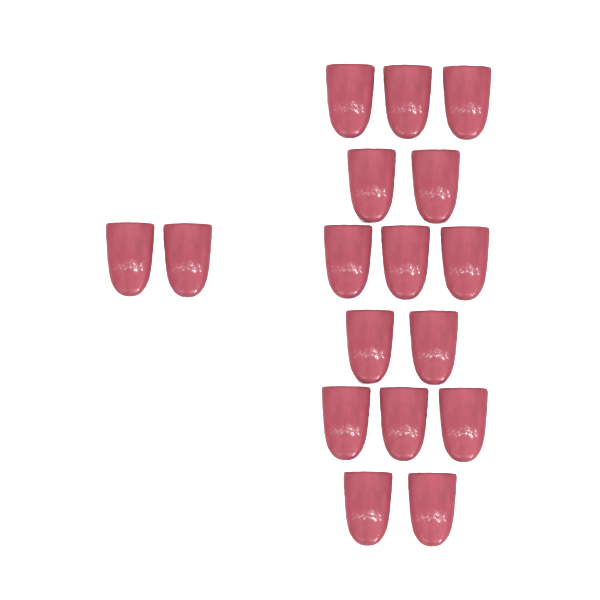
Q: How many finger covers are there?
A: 17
